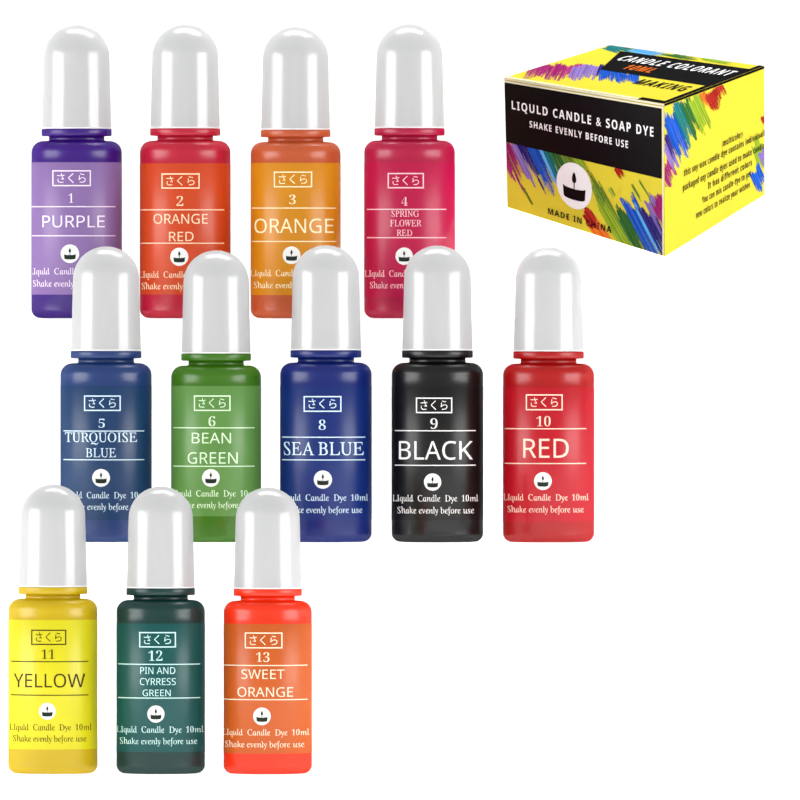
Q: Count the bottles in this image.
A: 12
